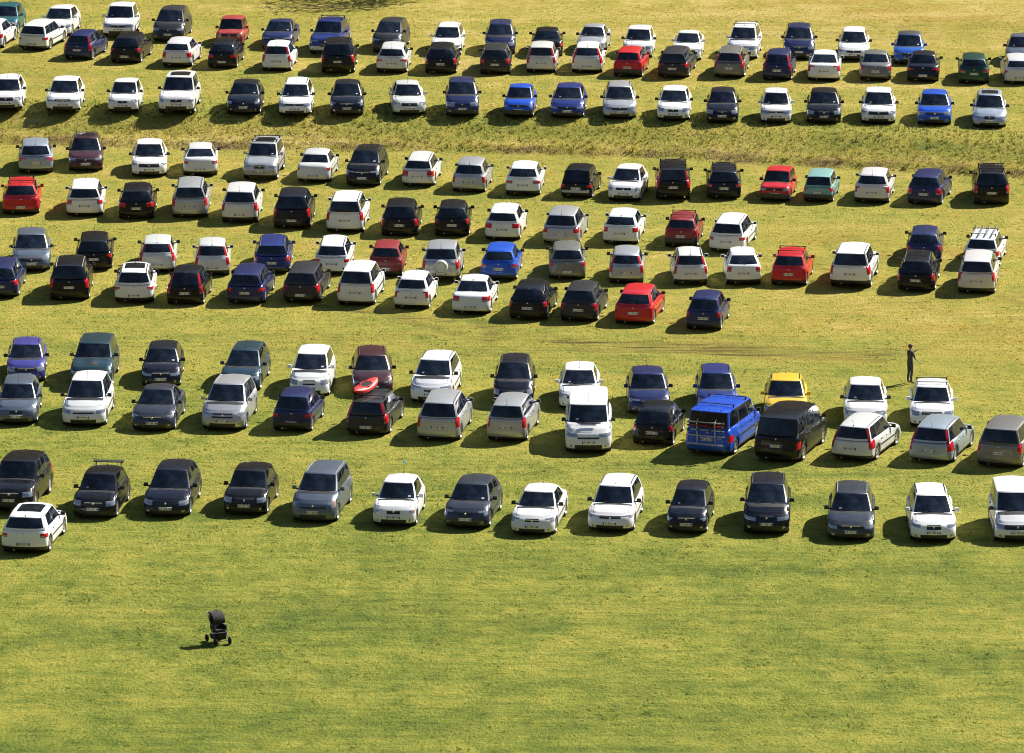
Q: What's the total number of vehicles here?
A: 169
